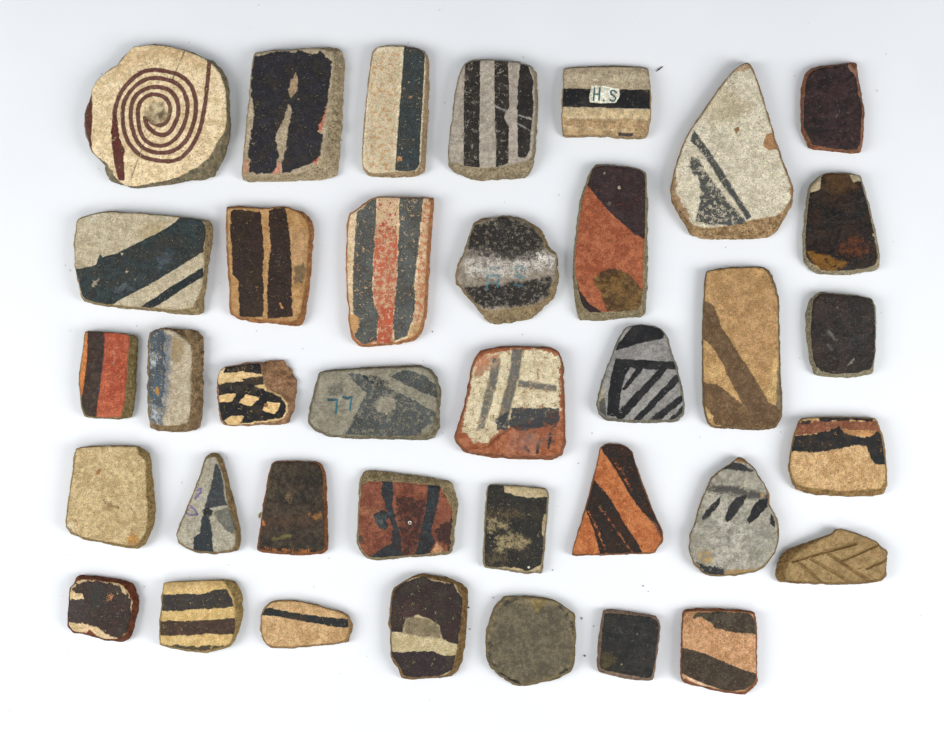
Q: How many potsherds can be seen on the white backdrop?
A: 37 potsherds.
